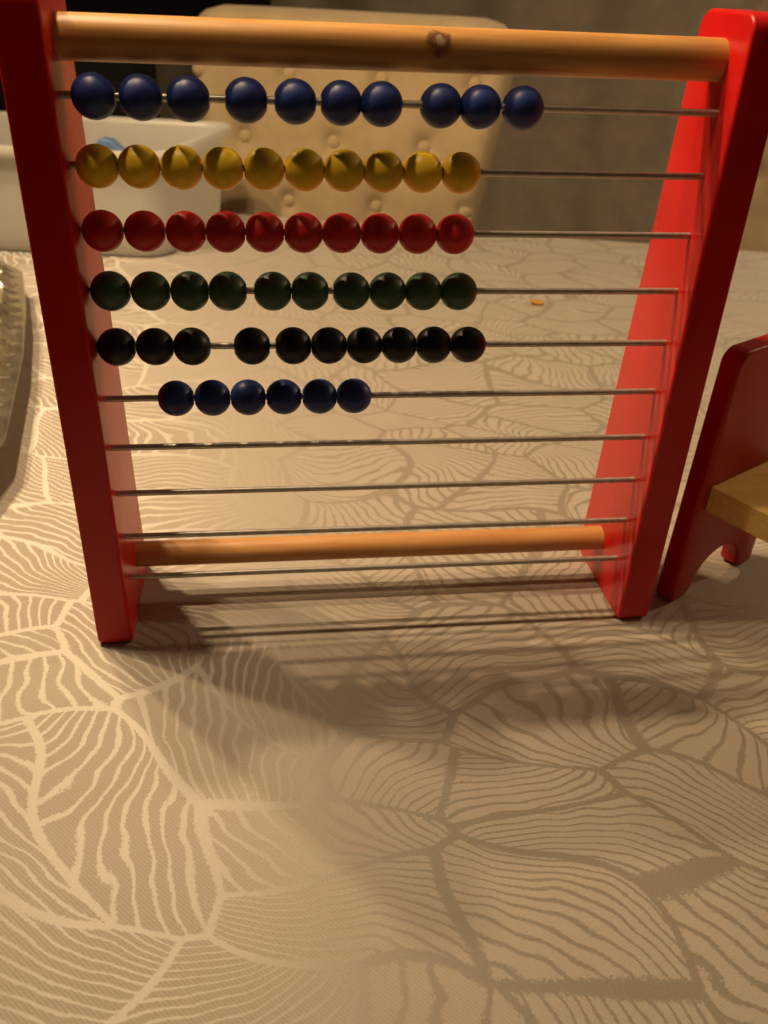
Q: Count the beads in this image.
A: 56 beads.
